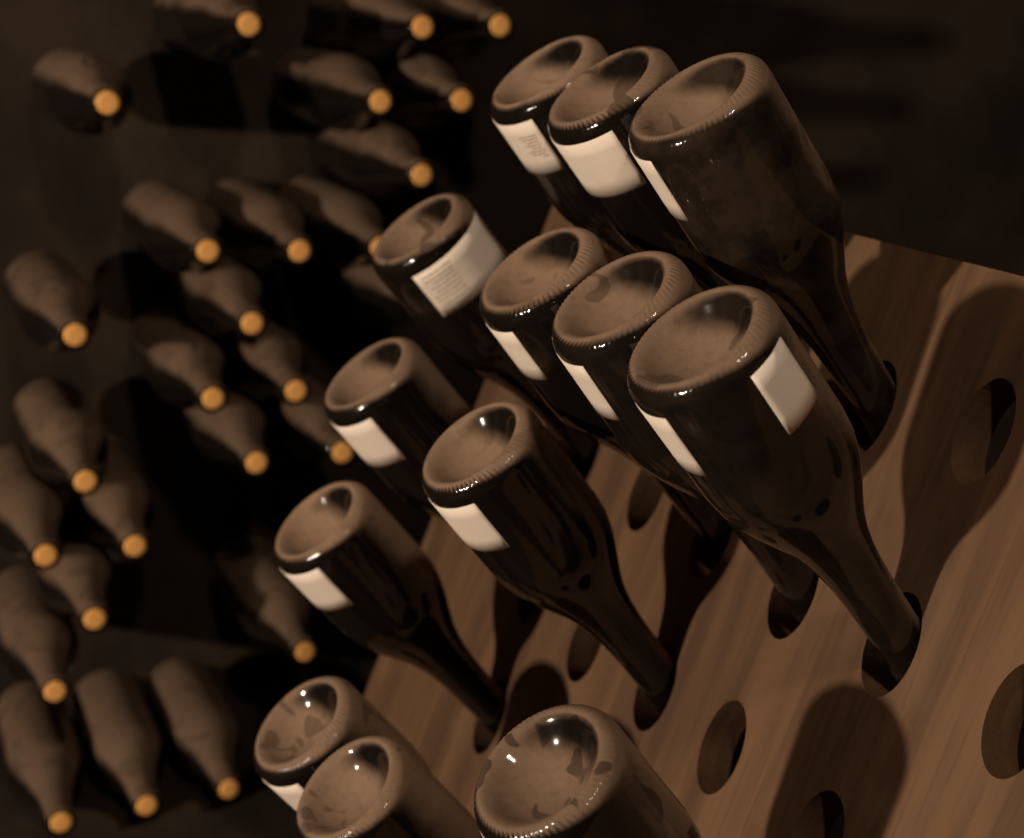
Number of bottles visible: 39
